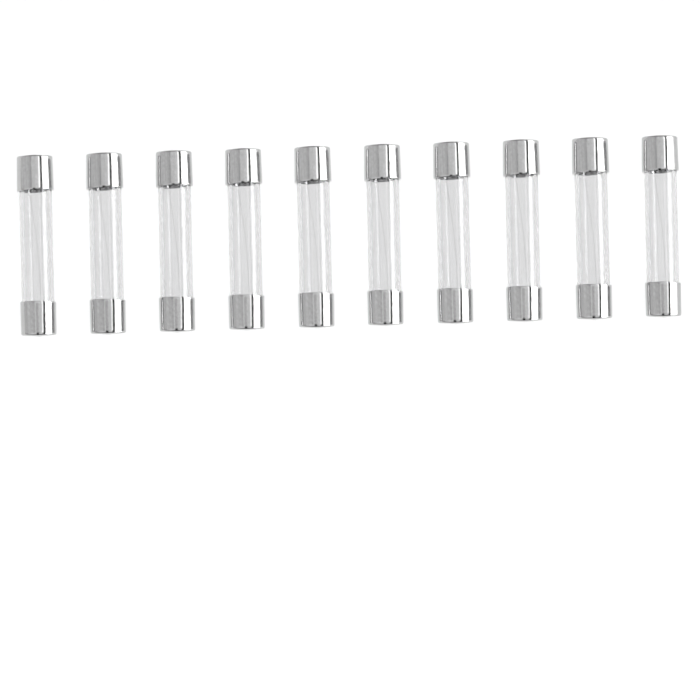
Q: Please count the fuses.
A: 10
